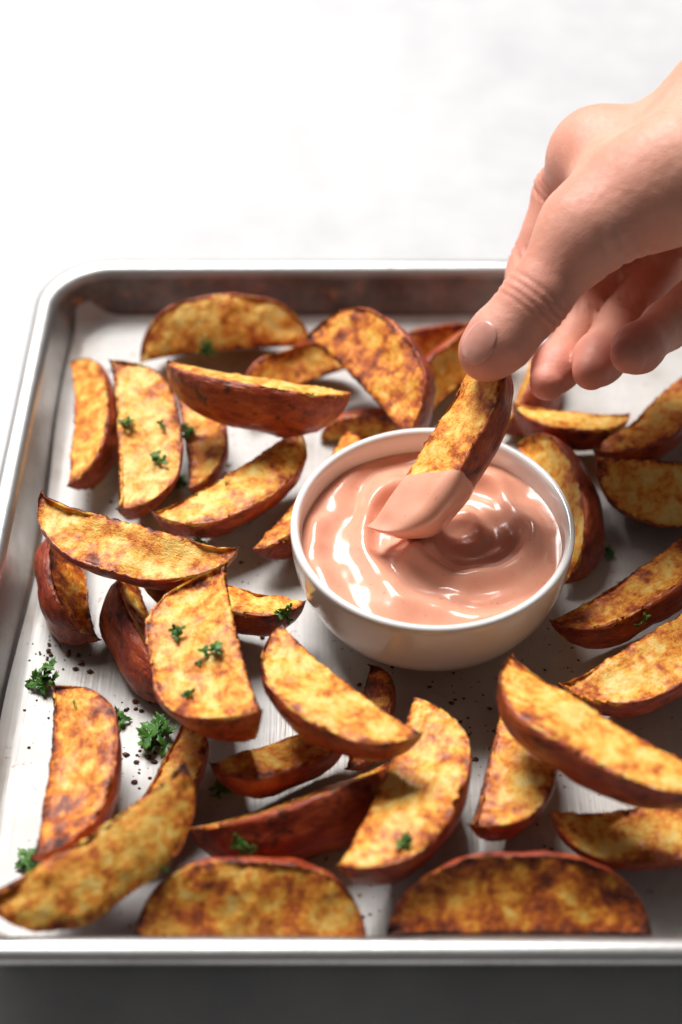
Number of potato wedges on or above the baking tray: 38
